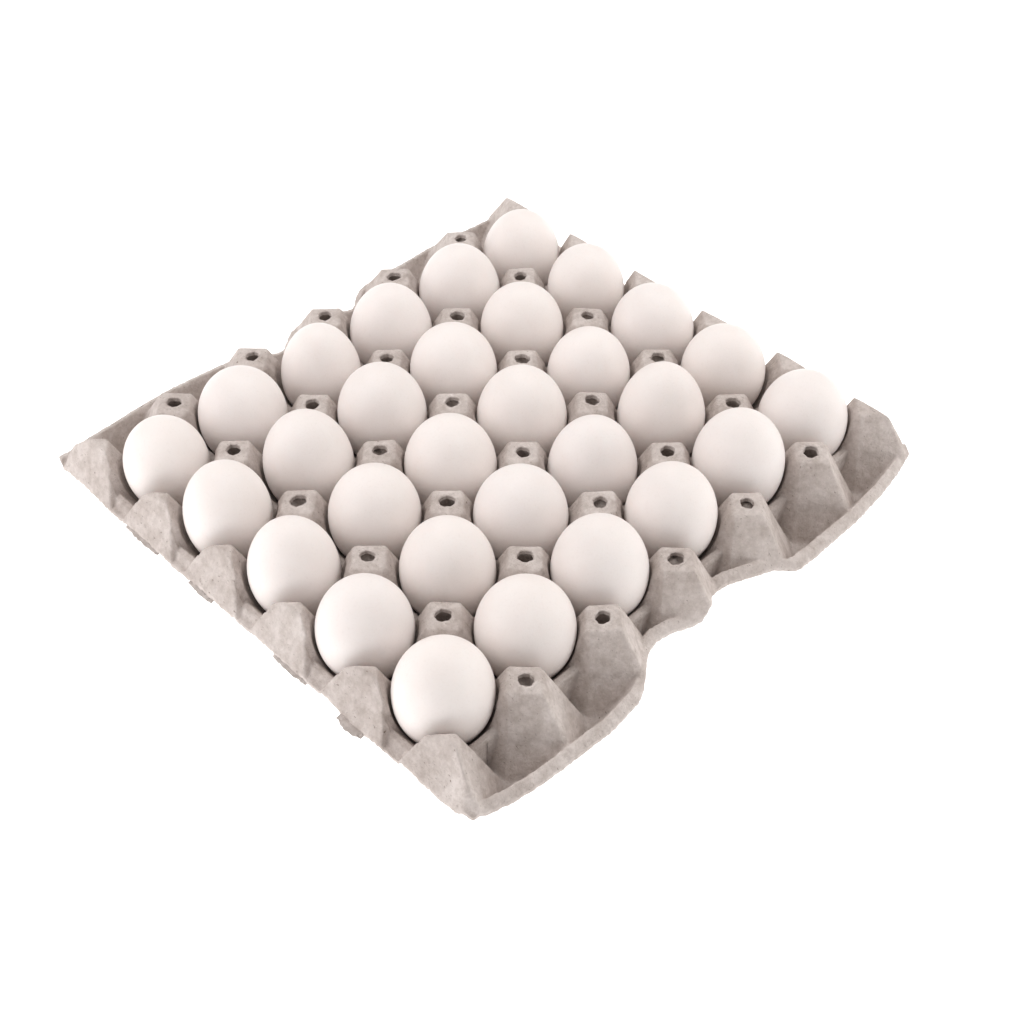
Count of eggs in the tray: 30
